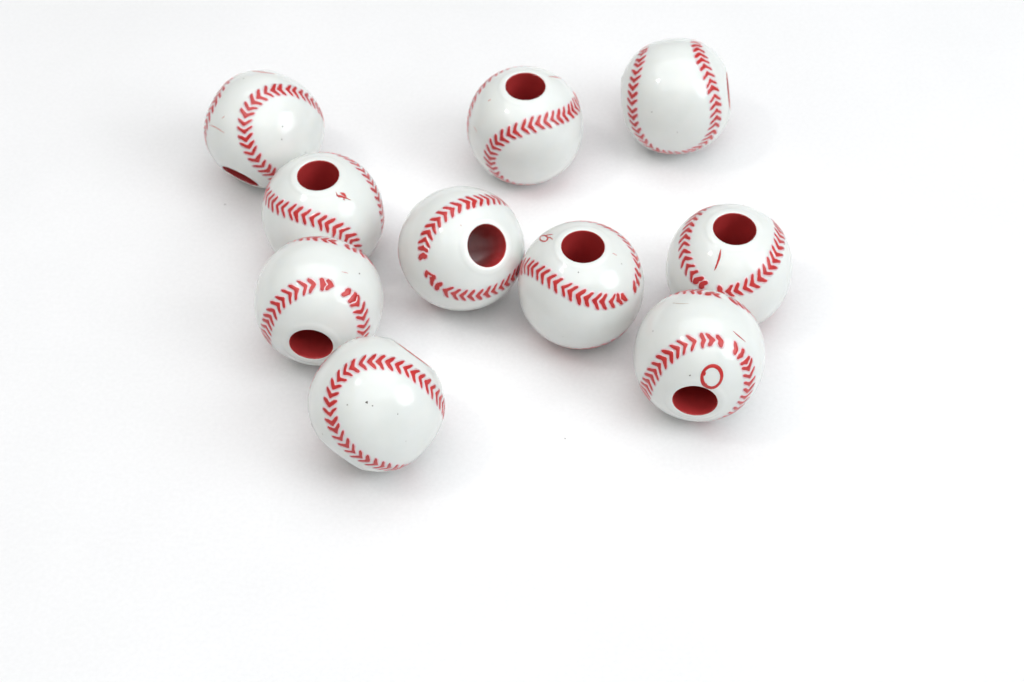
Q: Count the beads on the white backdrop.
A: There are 10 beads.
